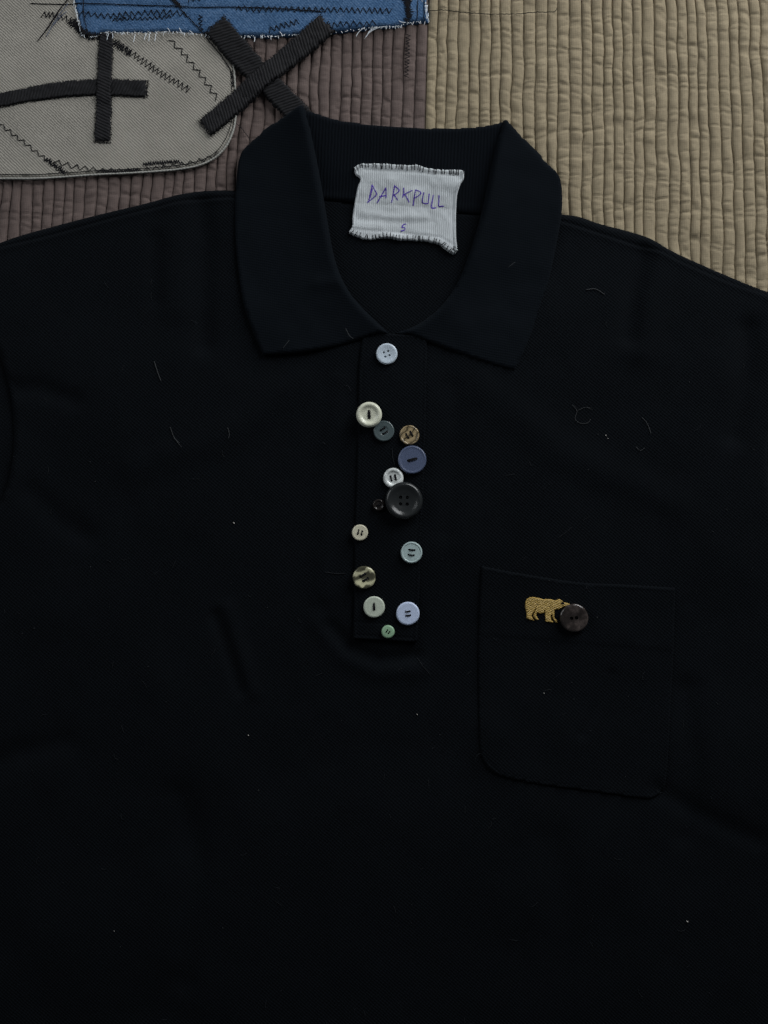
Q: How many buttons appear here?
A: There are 15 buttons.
